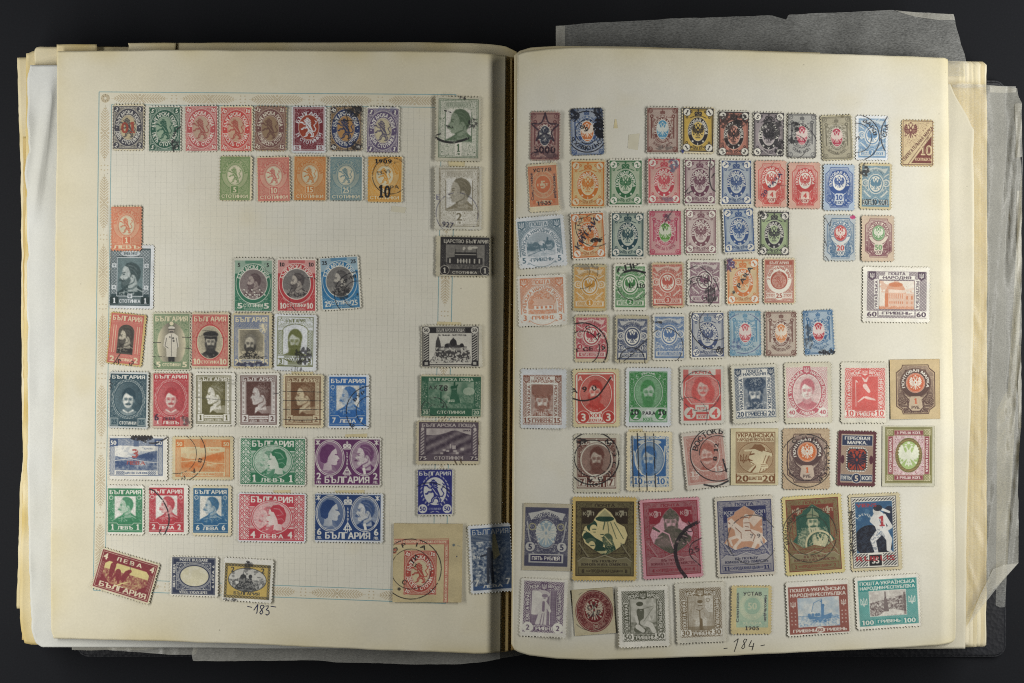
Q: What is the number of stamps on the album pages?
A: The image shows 122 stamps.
